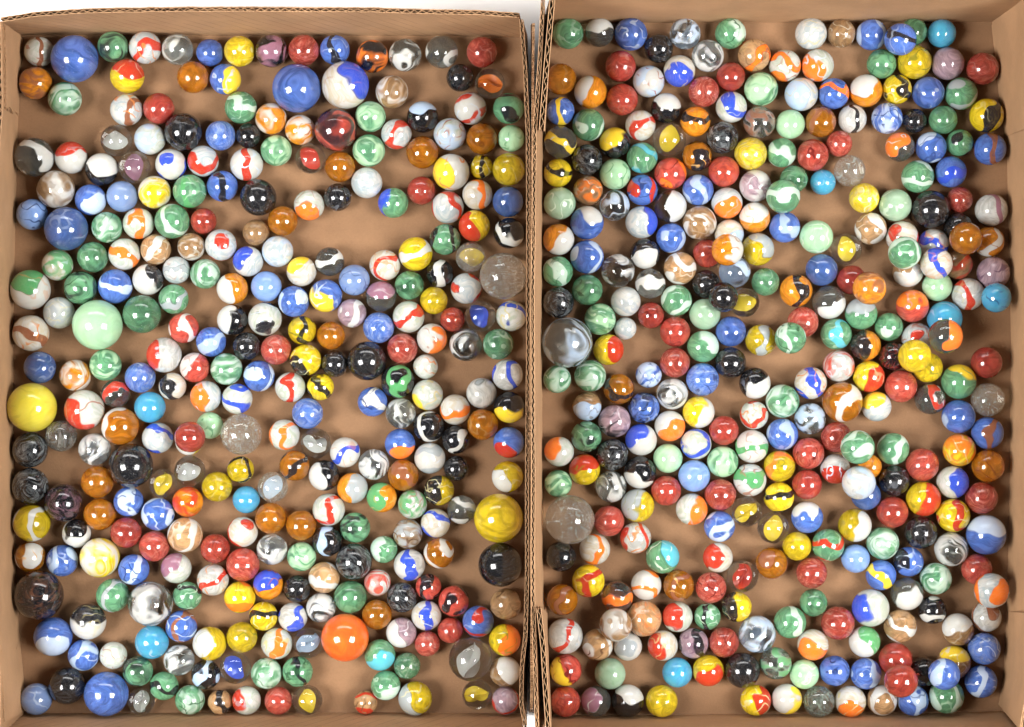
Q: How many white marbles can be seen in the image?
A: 113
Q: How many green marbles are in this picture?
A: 90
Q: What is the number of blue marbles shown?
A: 82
